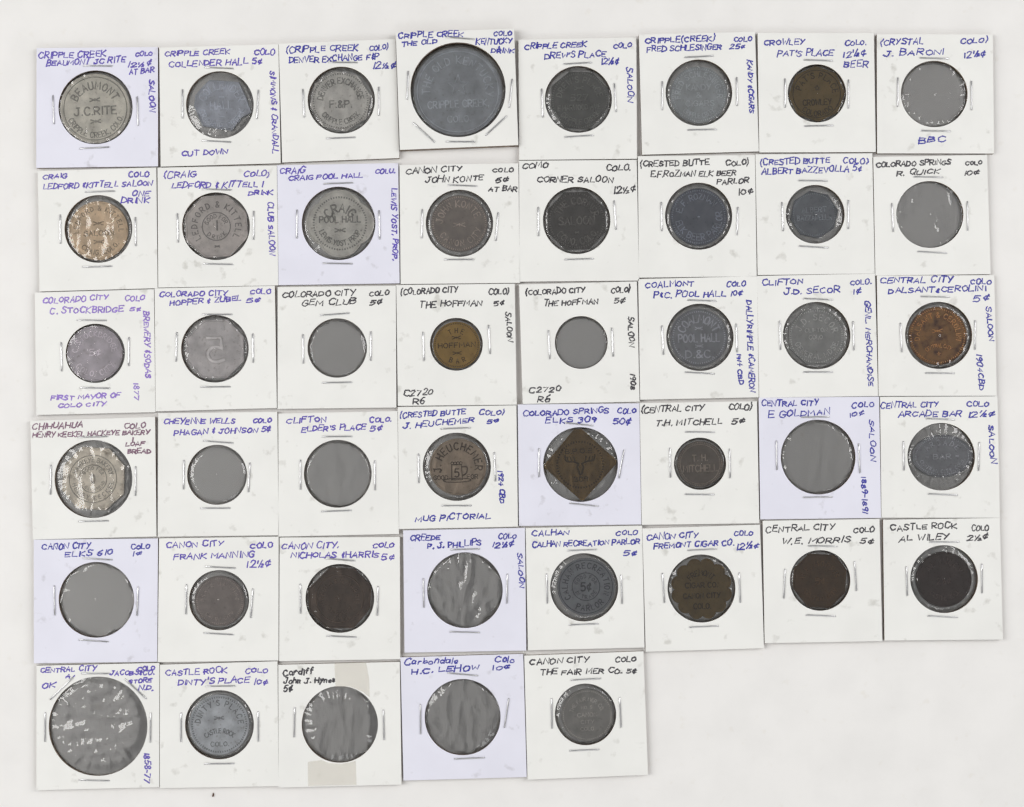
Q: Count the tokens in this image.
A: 33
